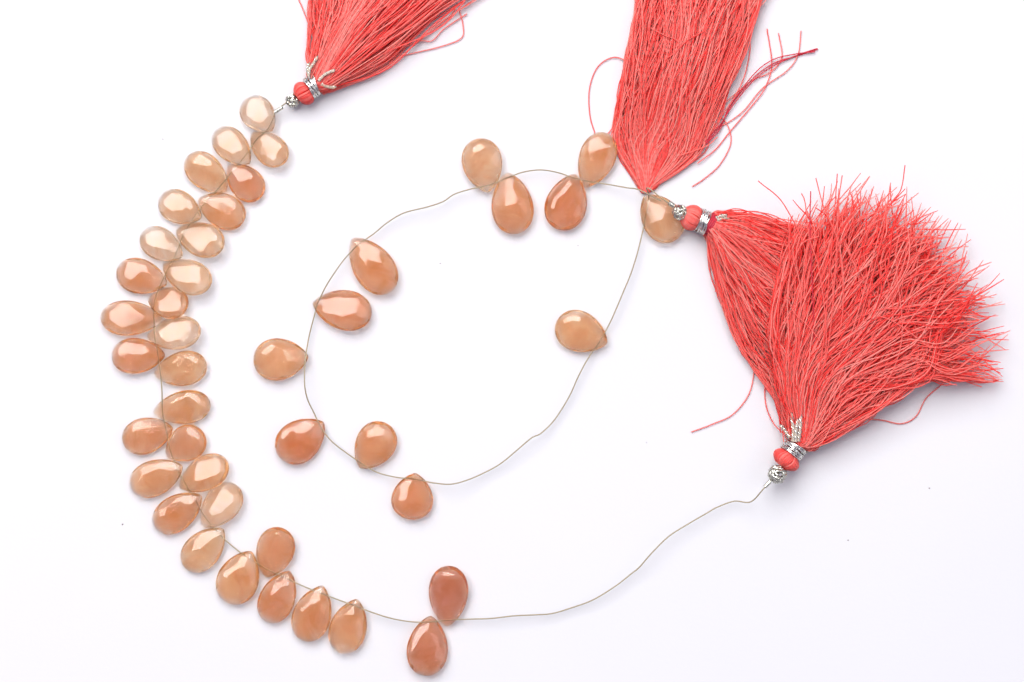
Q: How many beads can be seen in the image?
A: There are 43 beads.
